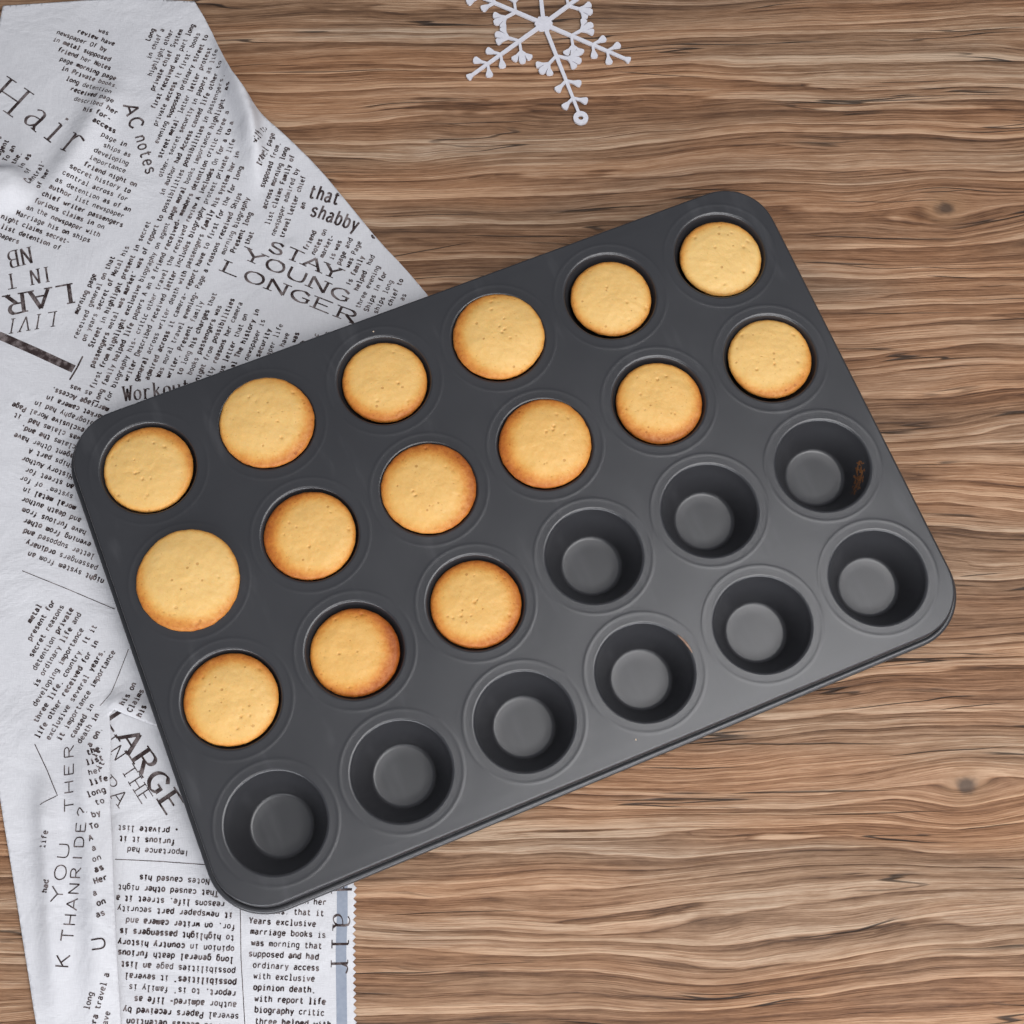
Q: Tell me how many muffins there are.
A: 15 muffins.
